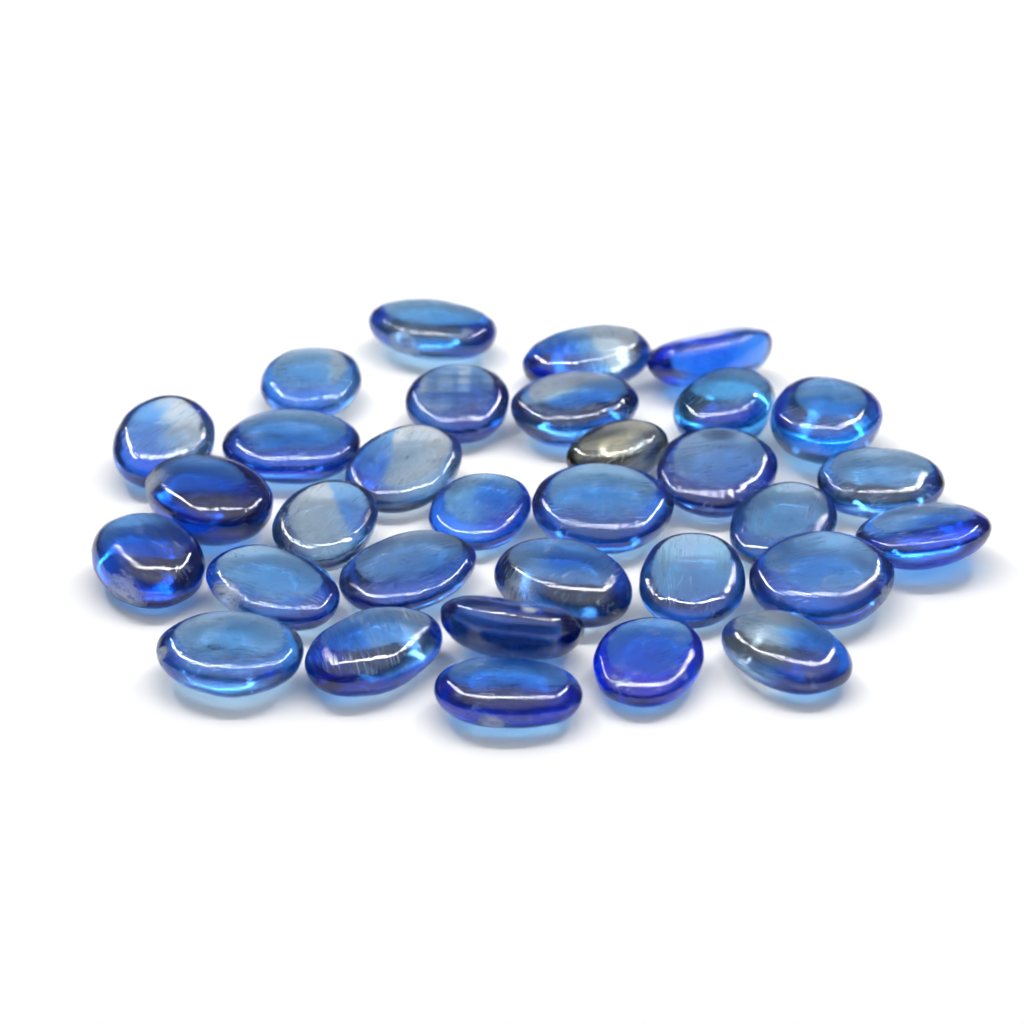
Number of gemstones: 32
